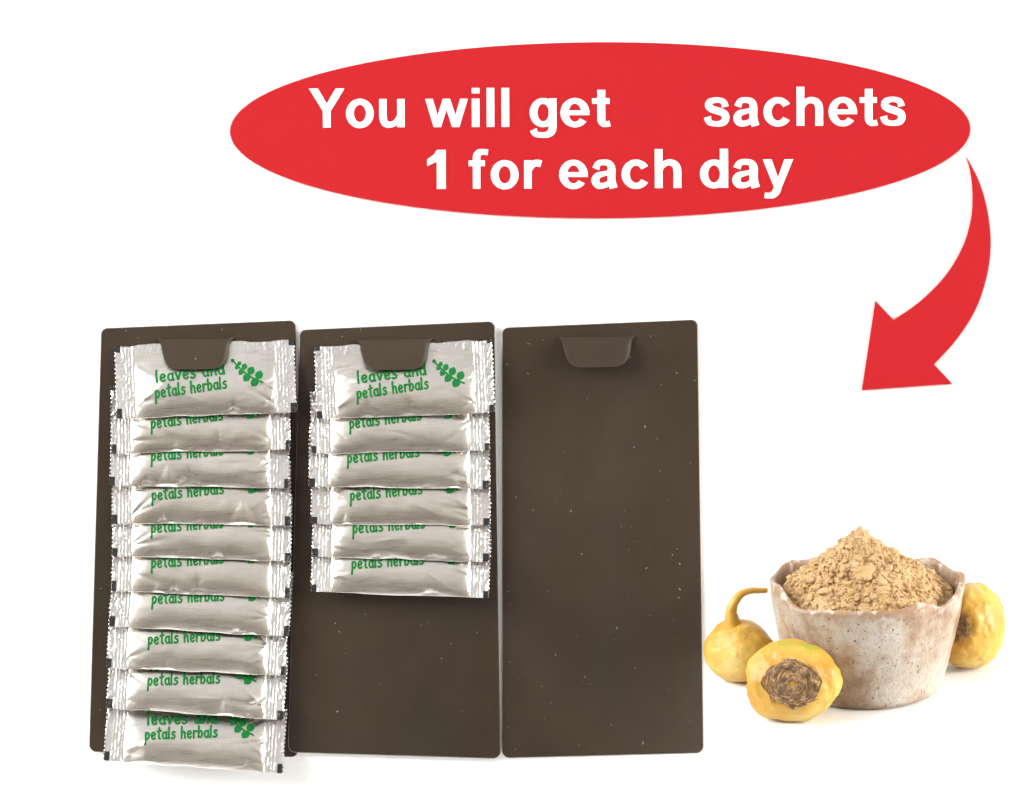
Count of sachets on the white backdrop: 16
